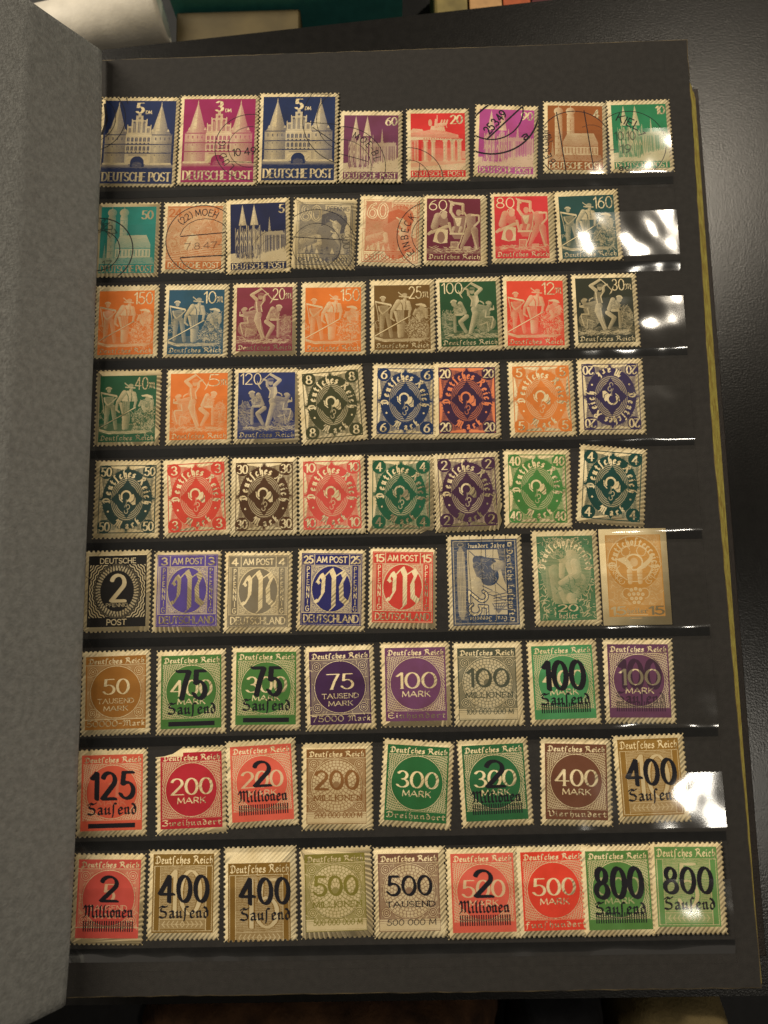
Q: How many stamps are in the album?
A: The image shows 73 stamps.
